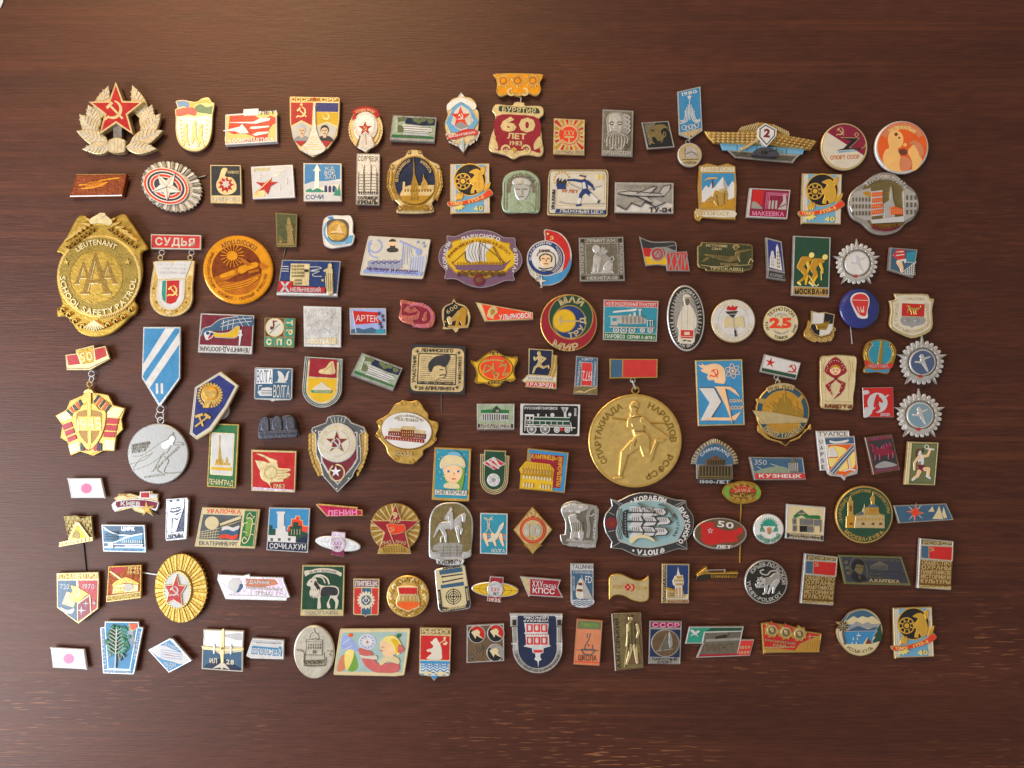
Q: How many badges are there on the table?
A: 150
